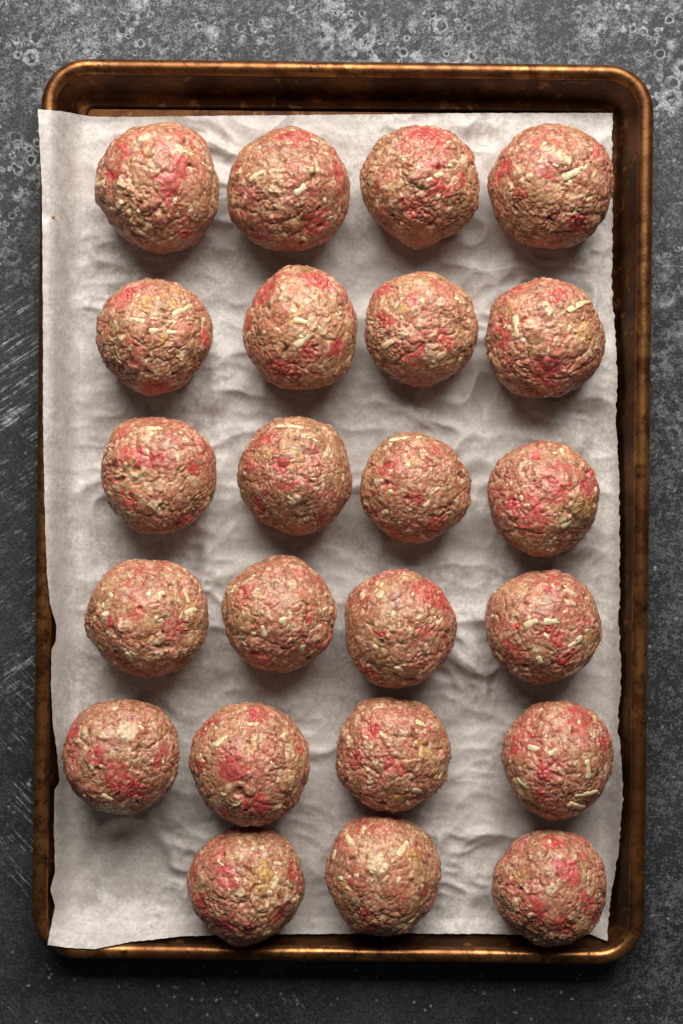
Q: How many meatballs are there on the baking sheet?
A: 23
